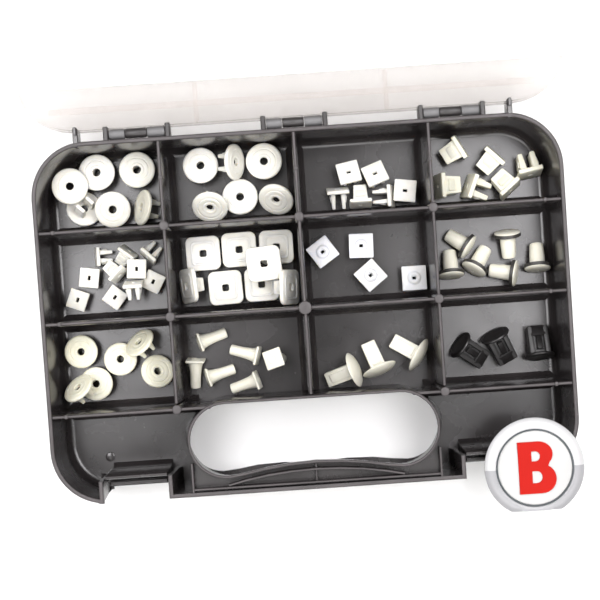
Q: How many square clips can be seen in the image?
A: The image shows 34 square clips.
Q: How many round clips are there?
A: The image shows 18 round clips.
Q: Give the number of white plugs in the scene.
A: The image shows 15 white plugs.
